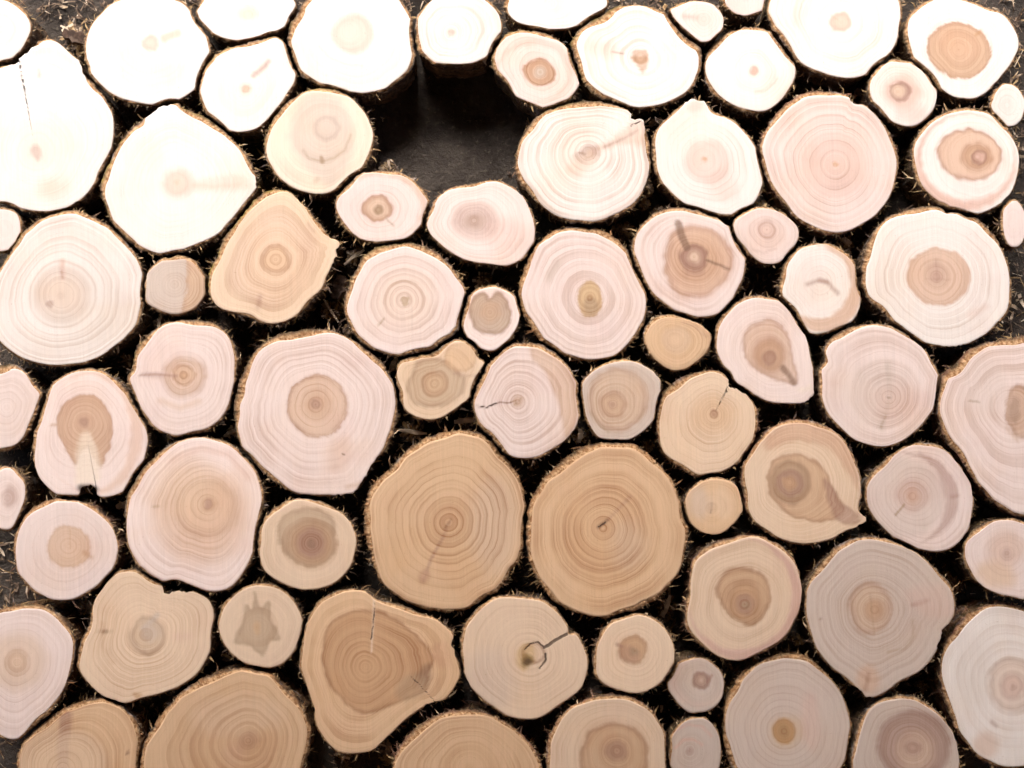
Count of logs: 76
